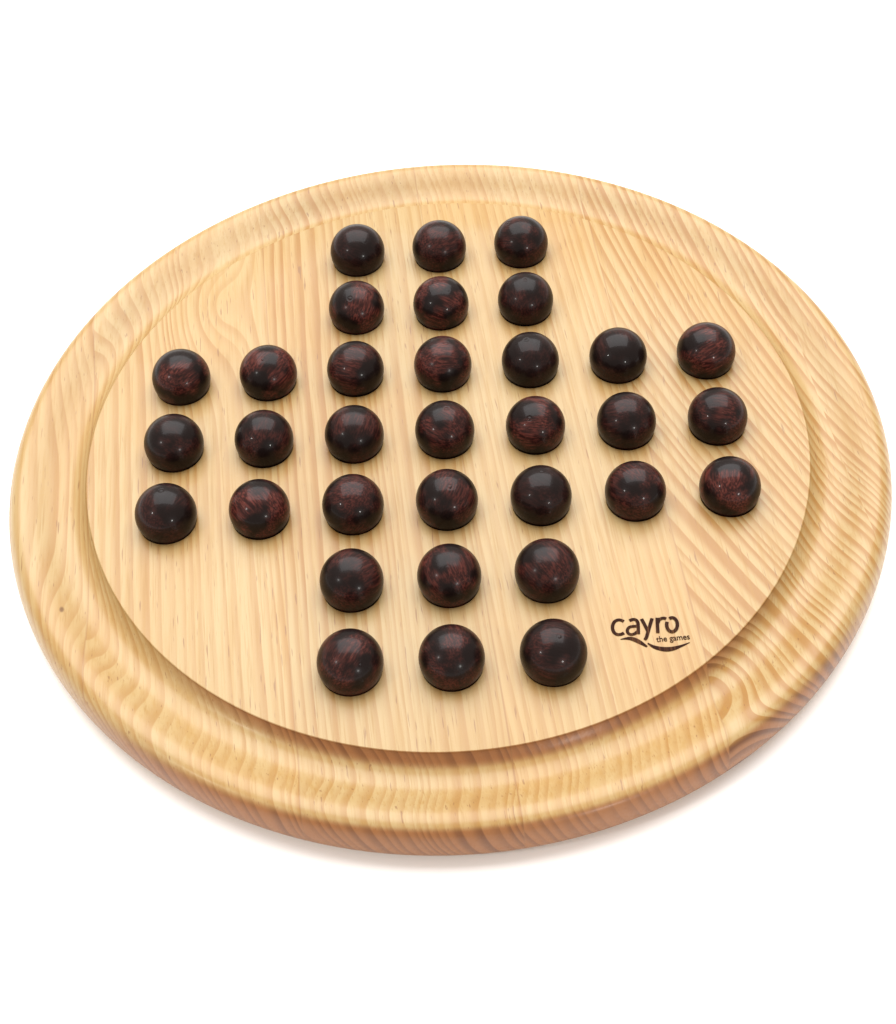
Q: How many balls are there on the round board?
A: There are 33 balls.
